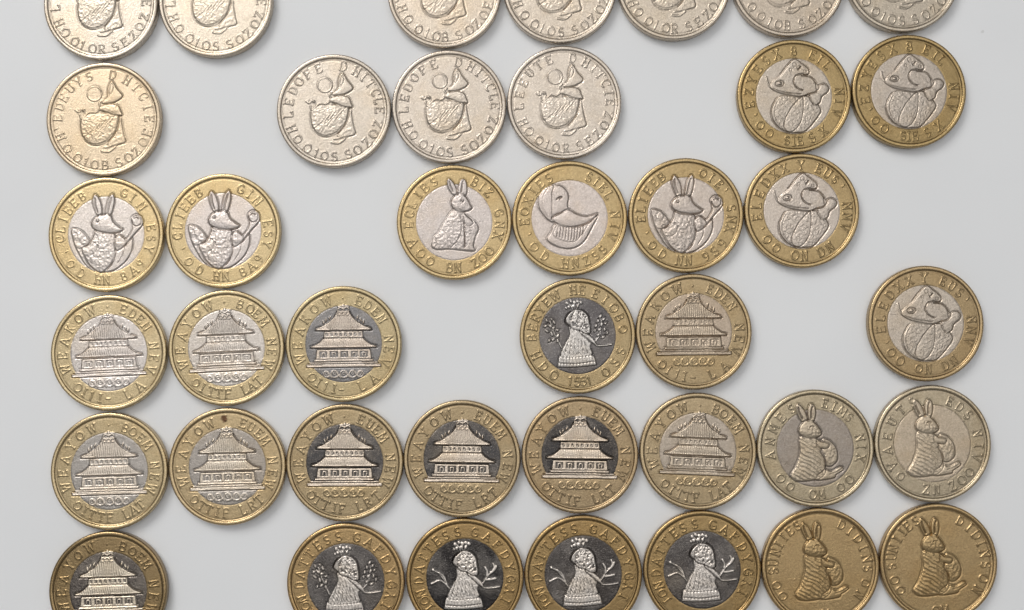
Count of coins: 40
